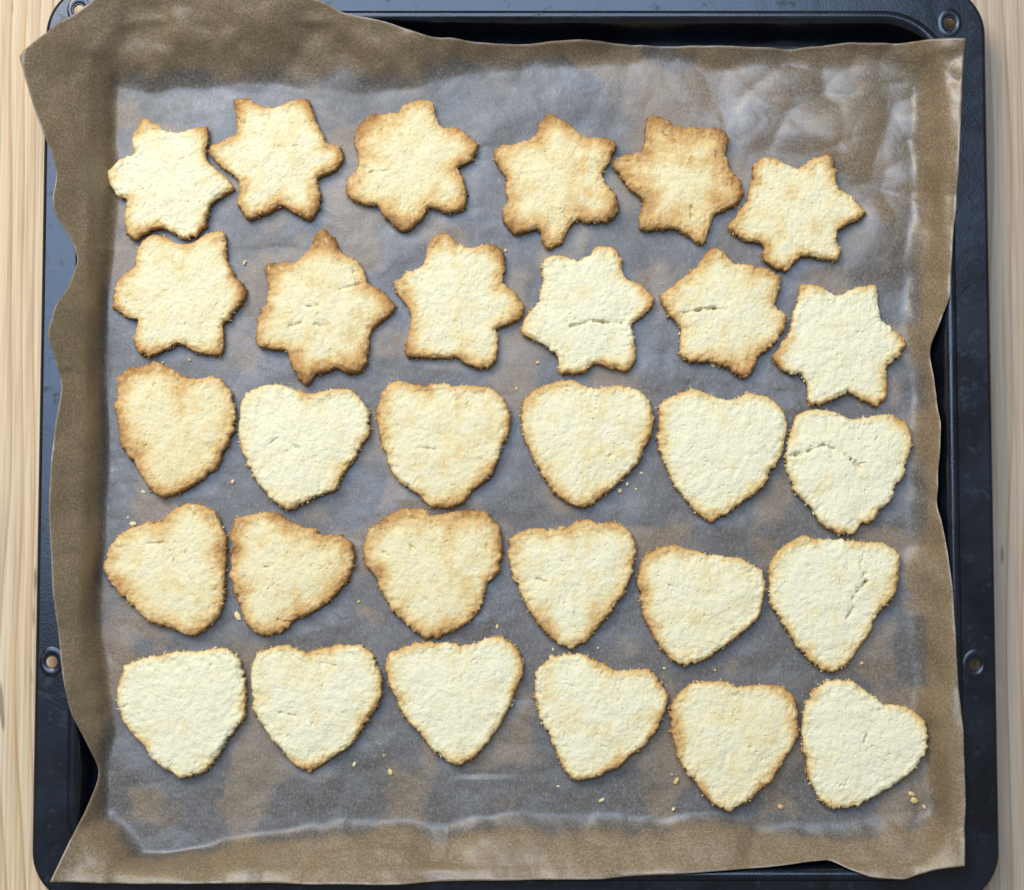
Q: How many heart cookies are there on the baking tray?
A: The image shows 18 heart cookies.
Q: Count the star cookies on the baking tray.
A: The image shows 12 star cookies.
